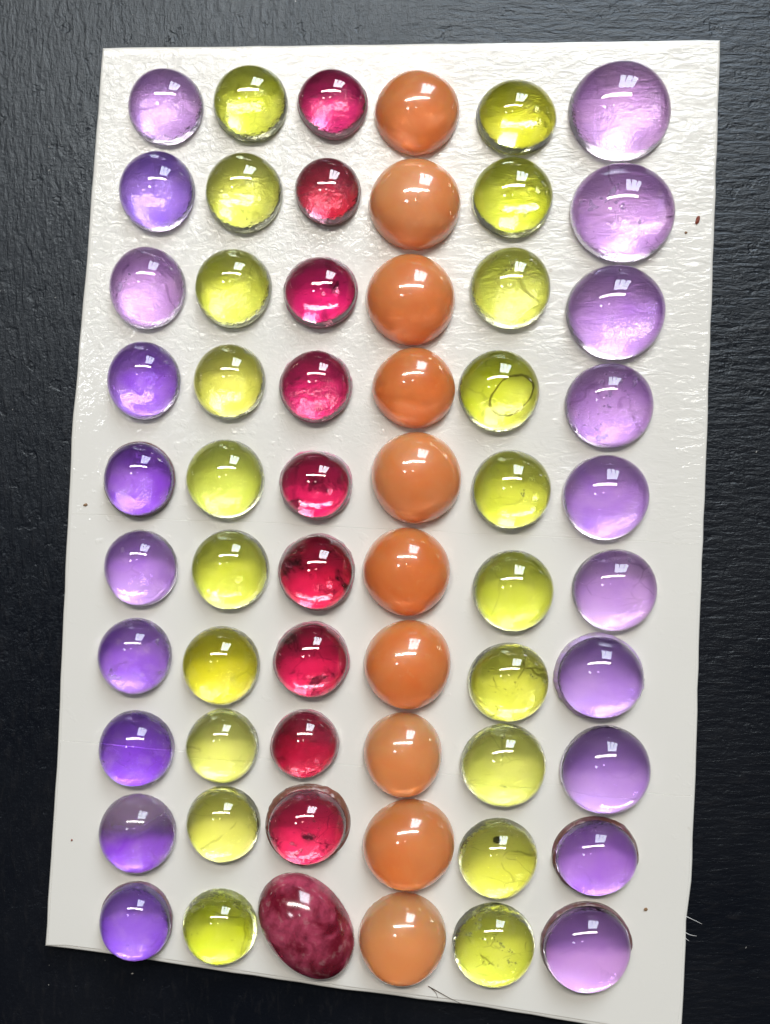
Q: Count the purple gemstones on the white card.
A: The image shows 20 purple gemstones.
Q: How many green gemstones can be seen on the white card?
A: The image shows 20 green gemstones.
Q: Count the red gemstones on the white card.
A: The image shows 10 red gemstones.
